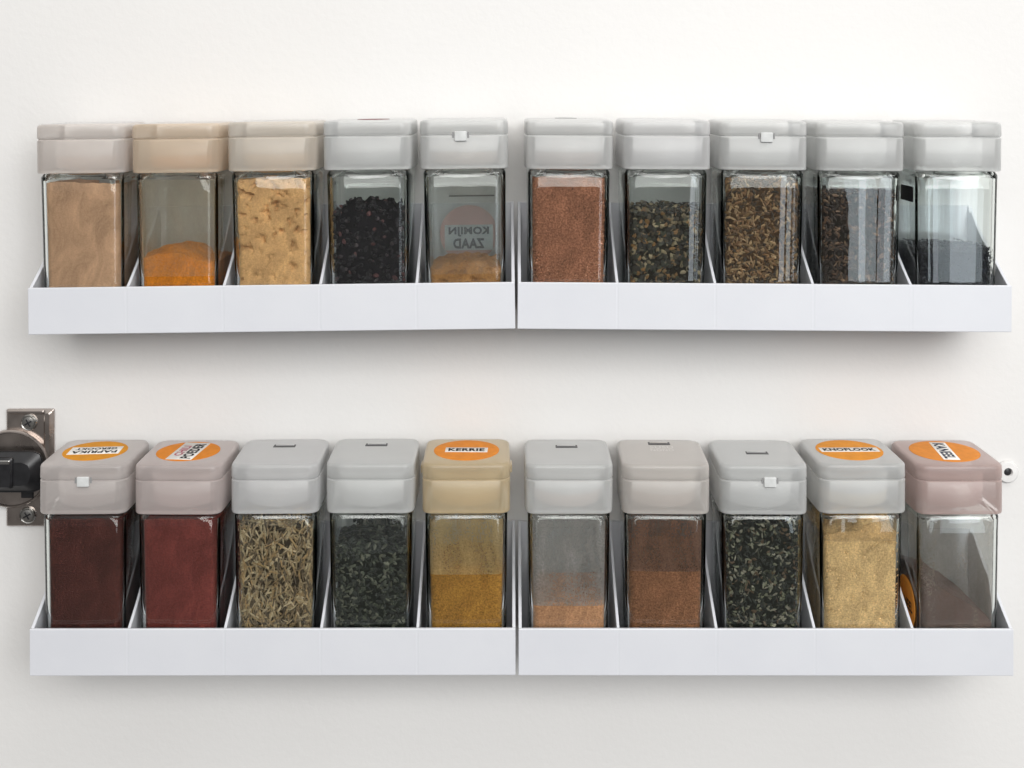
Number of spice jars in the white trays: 20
